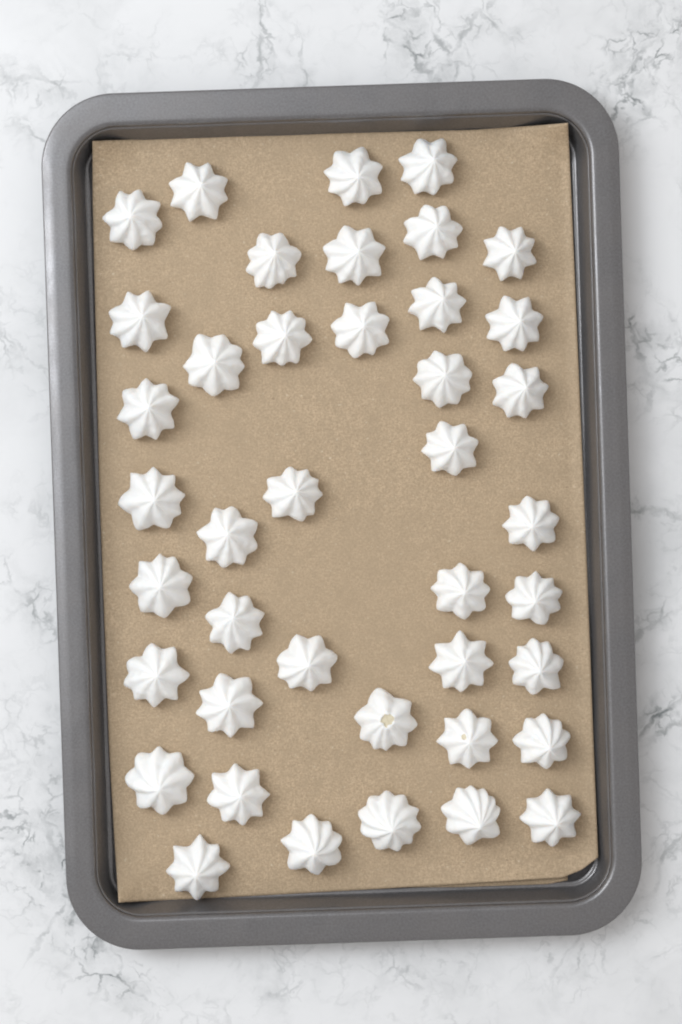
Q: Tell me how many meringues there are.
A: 41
